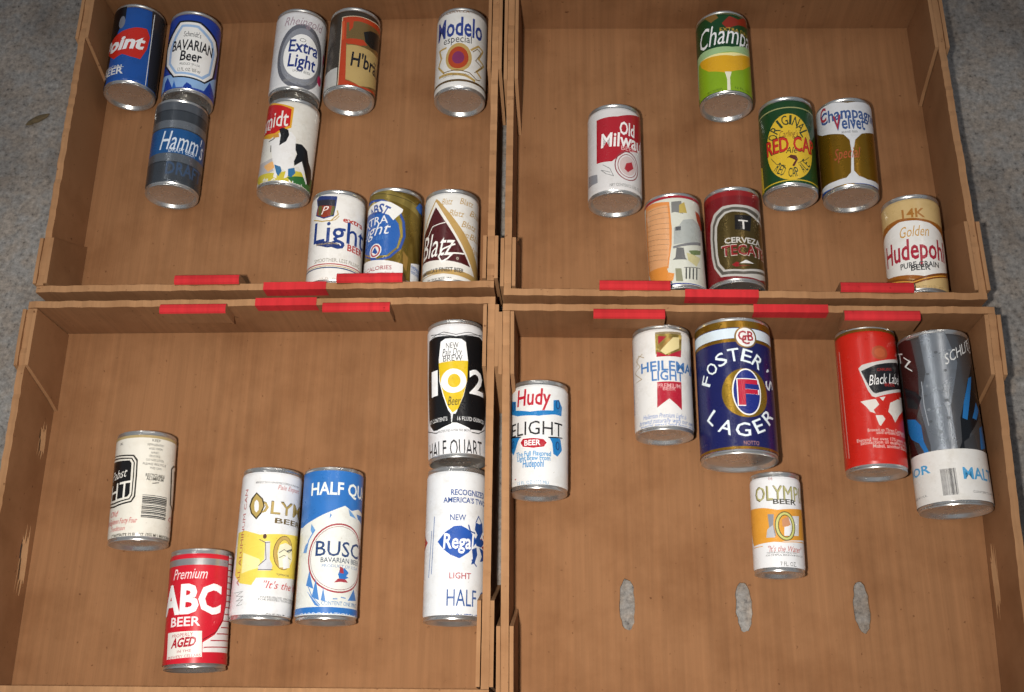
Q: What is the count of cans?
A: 29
